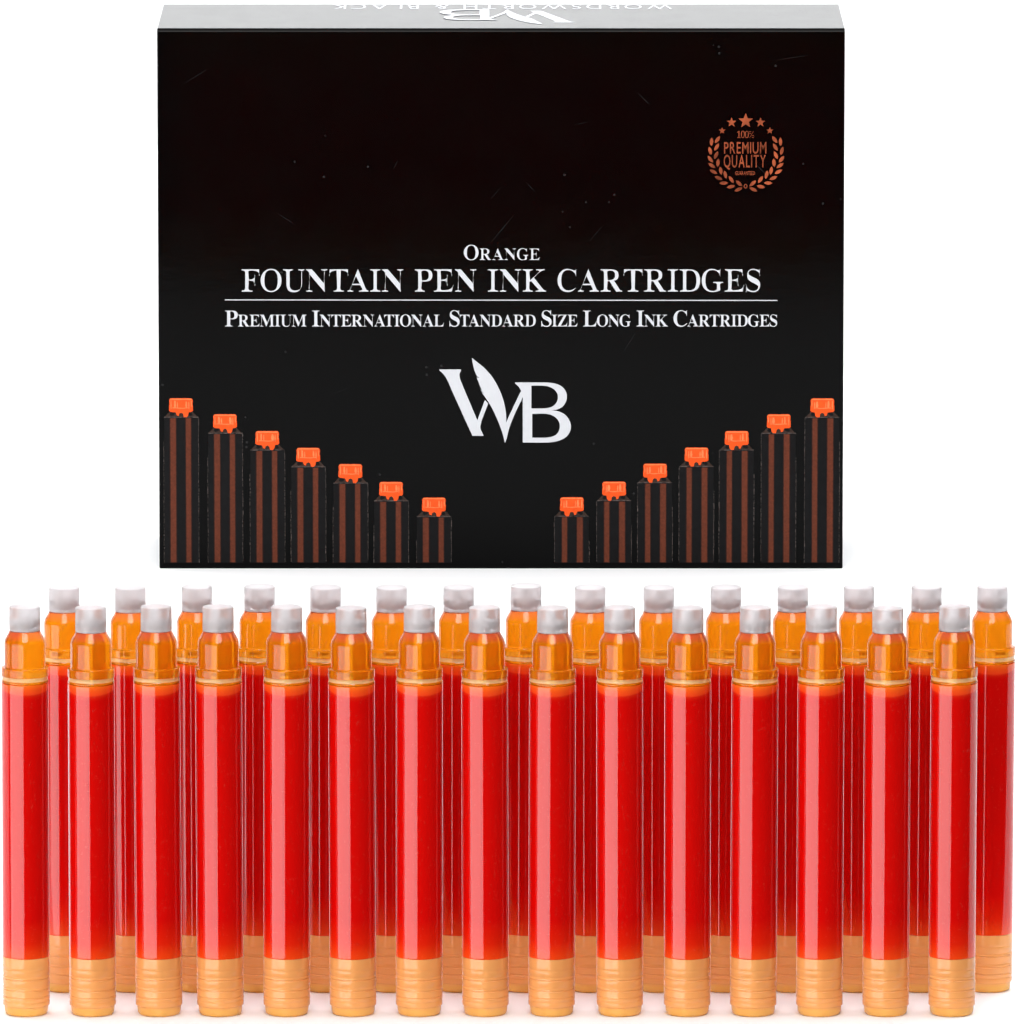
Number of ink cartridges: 30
